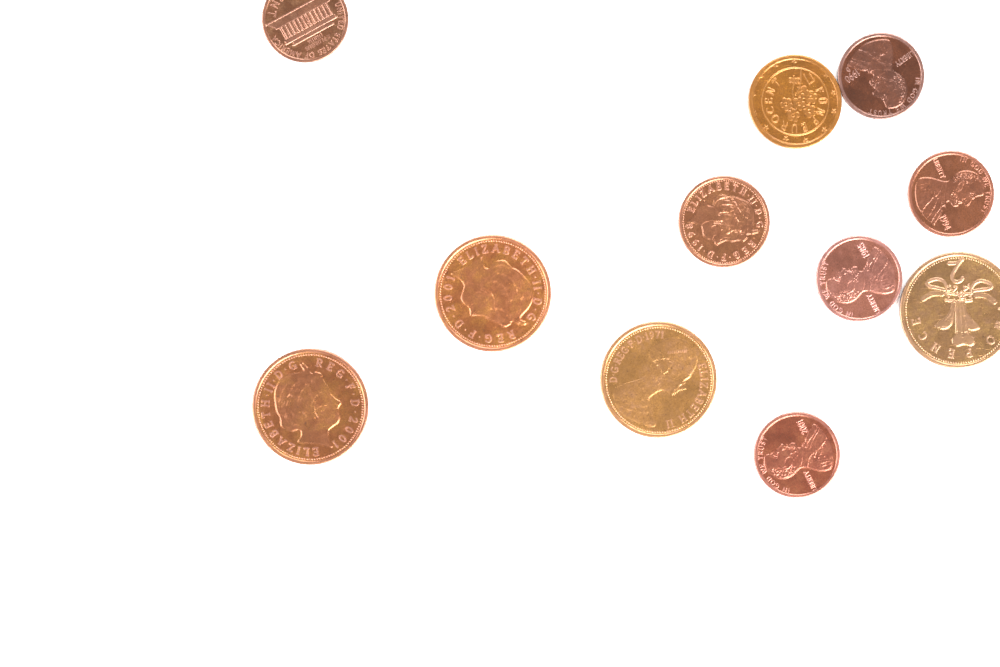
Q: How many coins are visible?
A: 11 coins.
